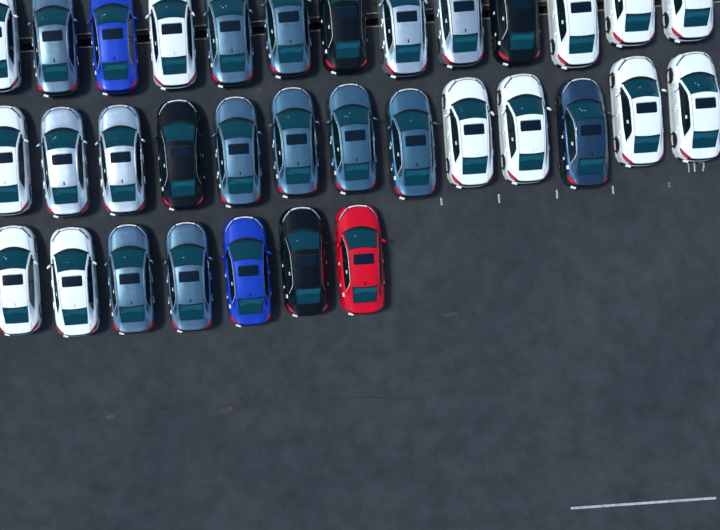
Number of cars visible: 33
